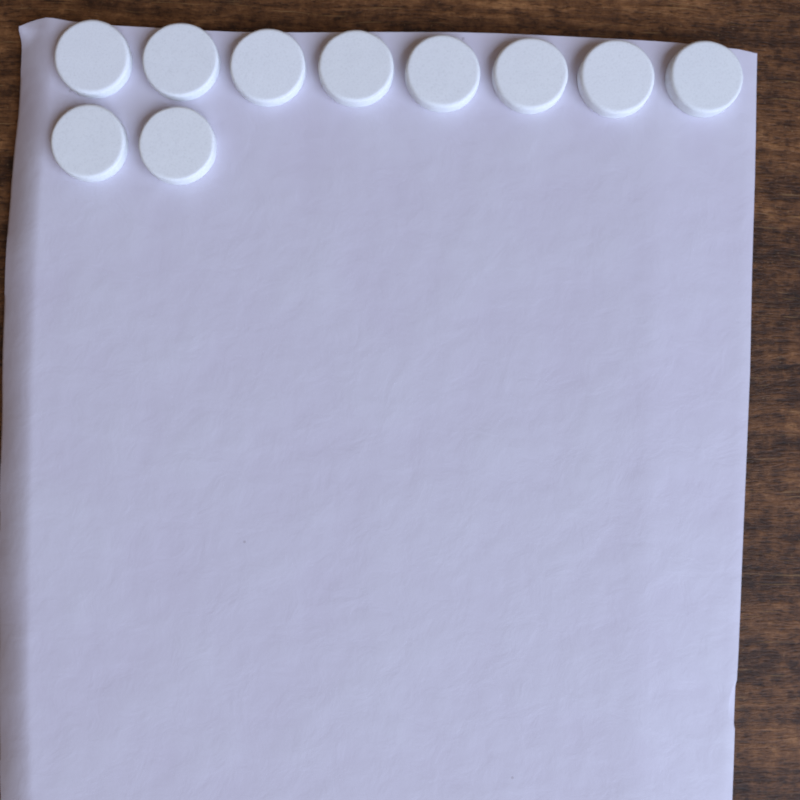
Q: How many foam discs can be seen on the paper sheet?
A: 10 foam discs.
